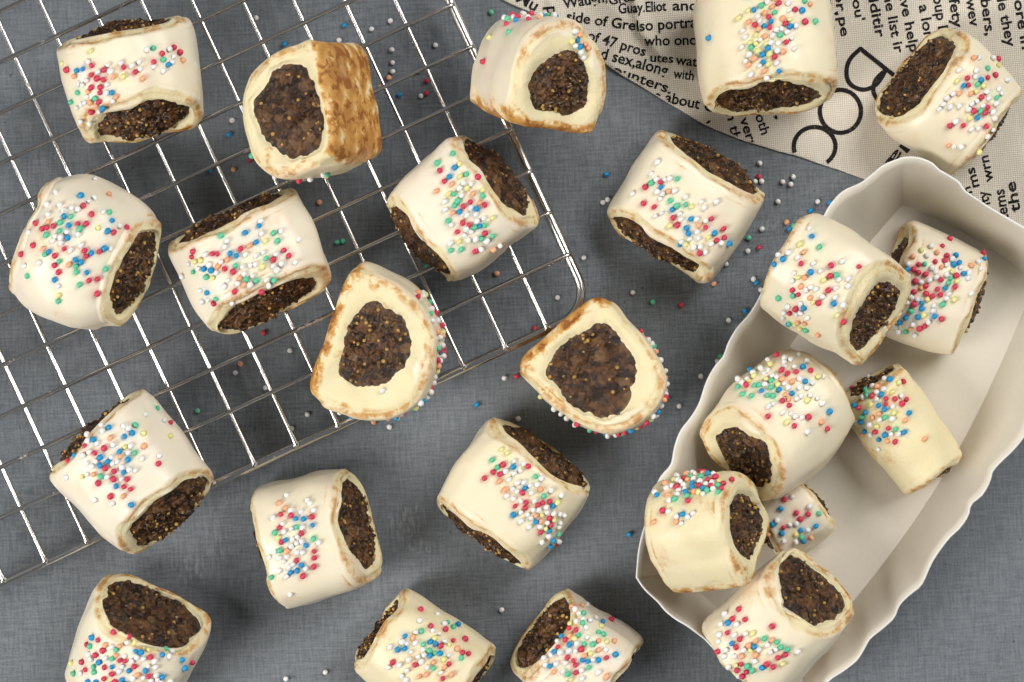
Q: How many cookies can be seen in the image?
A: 24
